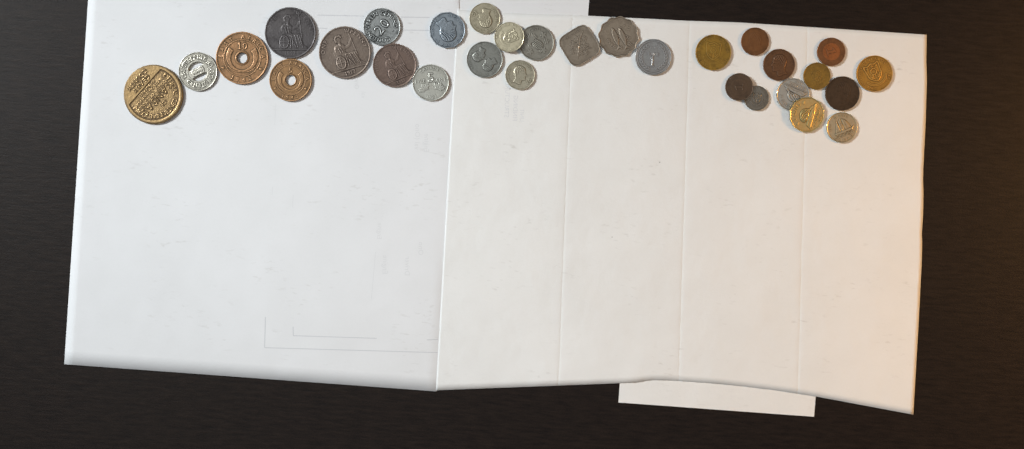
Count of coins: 30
